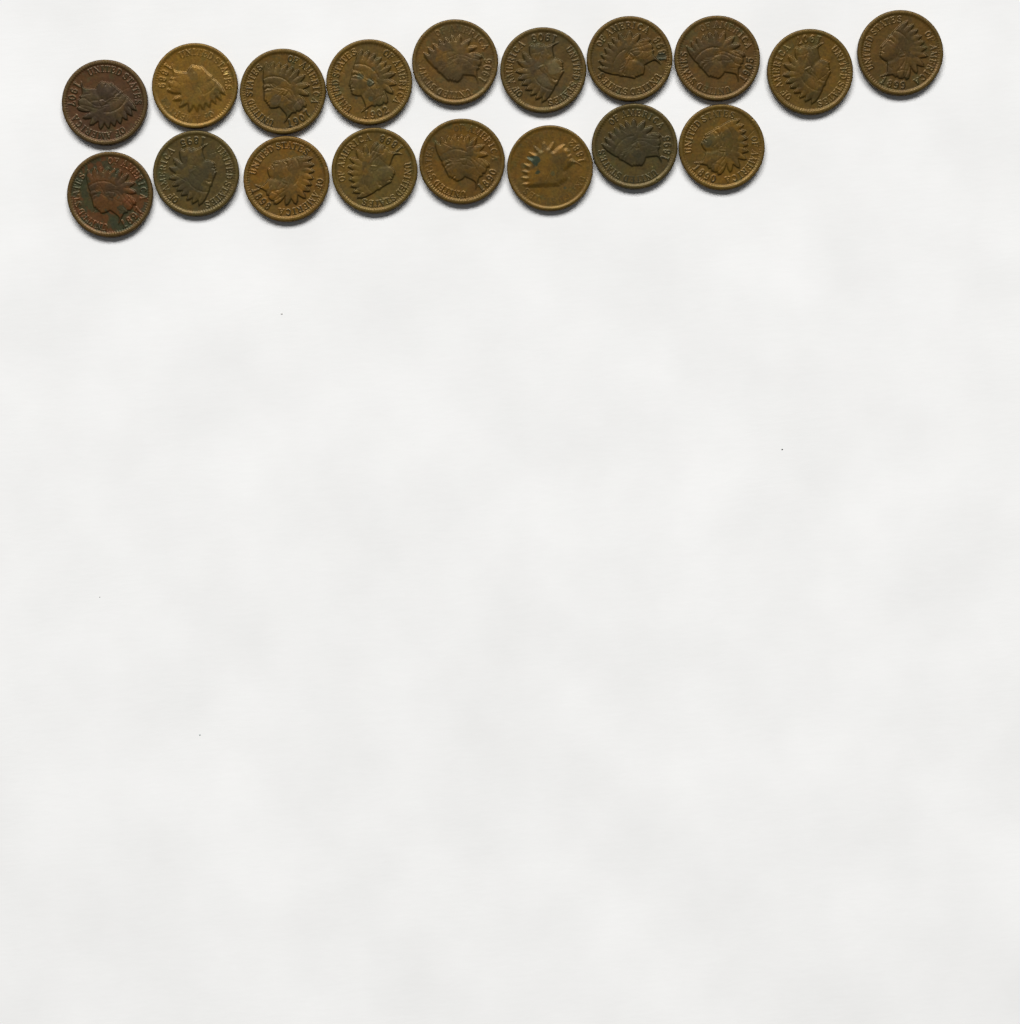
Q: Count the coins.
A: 18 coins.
